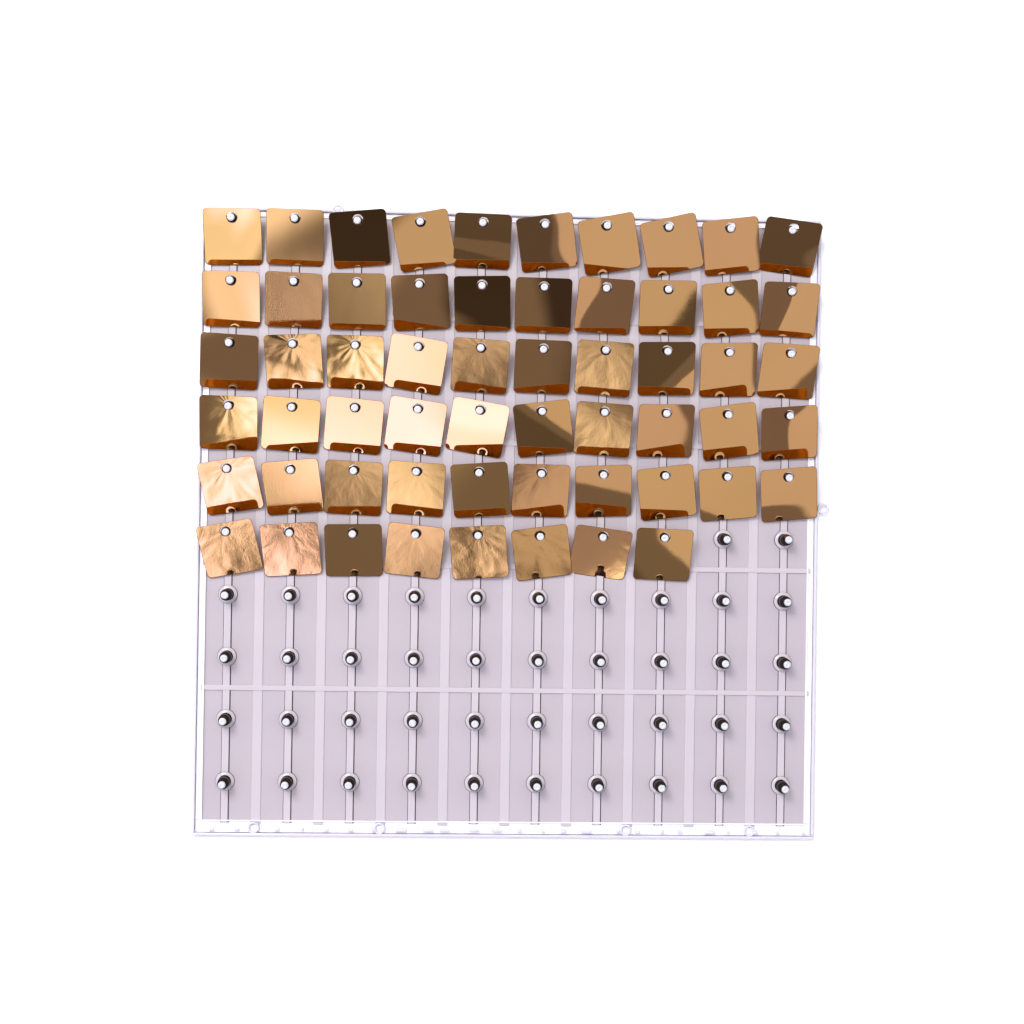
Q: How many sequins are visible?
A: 58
